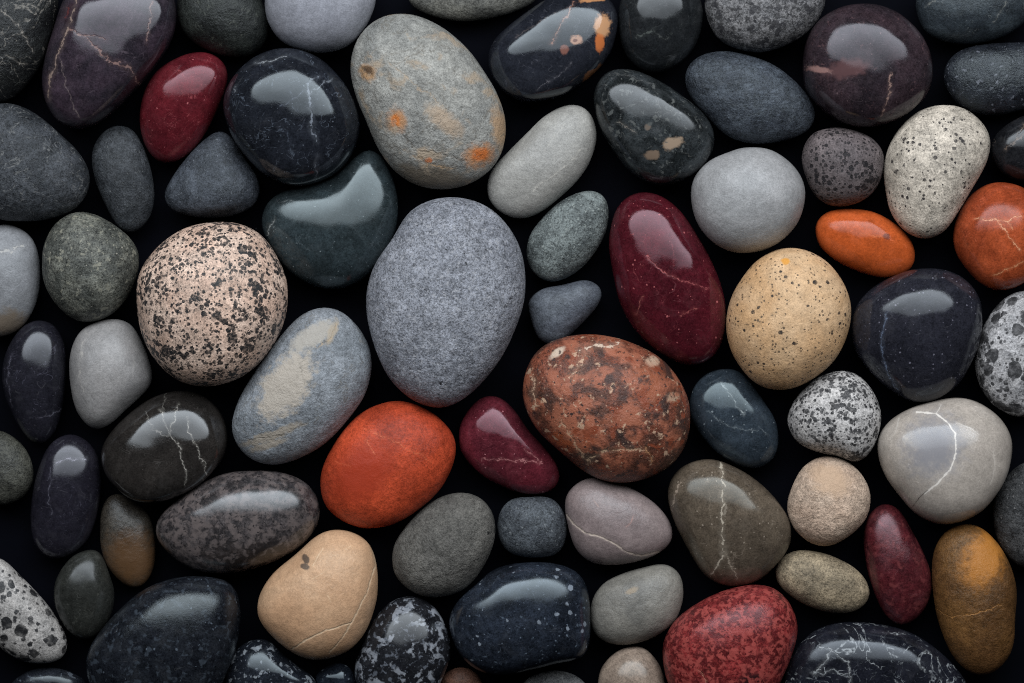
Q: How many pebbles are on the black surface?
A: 75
